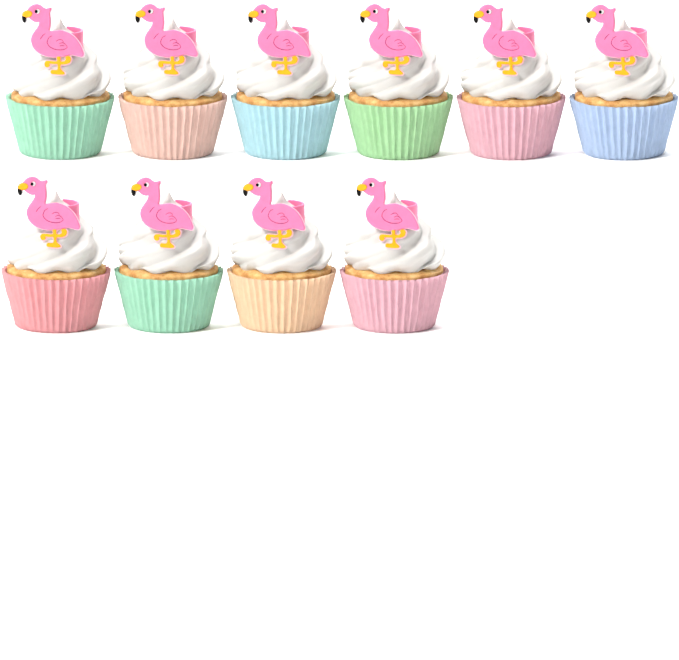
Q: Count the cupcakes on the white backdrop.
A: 10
